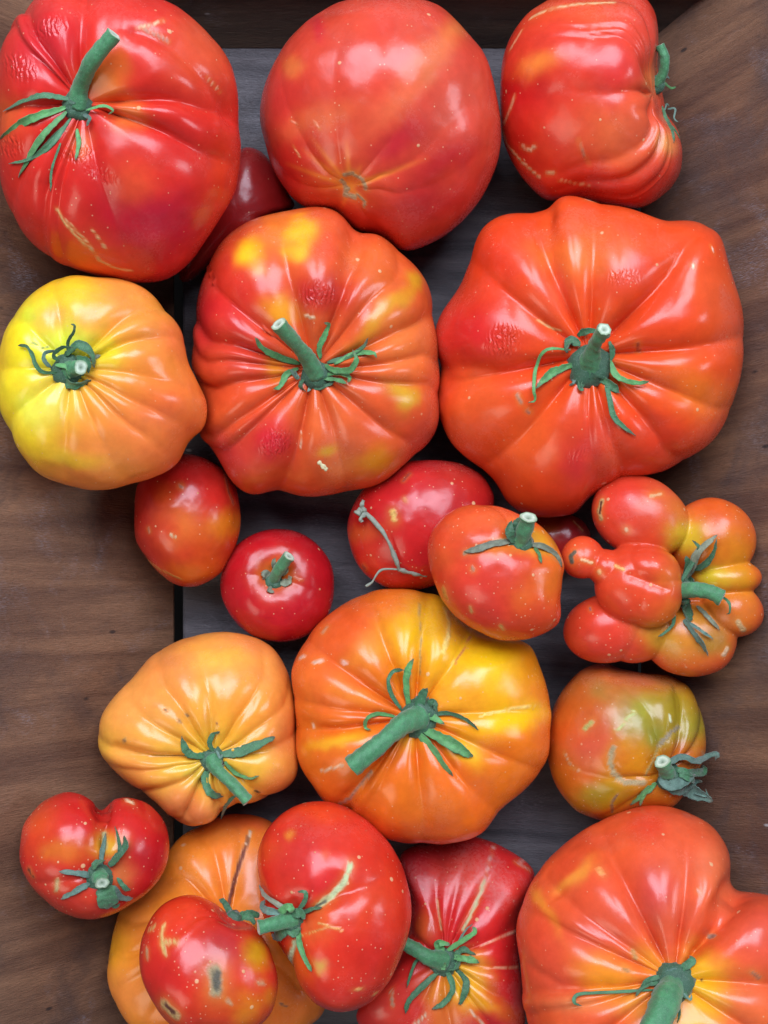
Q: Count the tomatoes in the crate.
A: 22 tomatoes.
